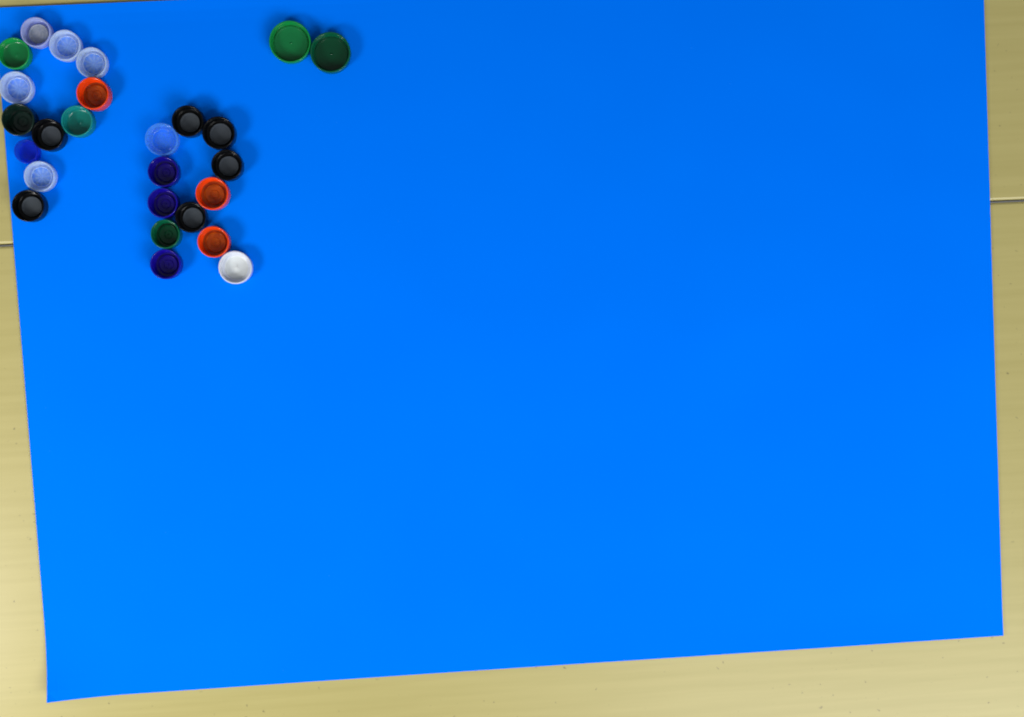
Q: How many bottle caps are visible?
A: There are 26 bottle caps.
